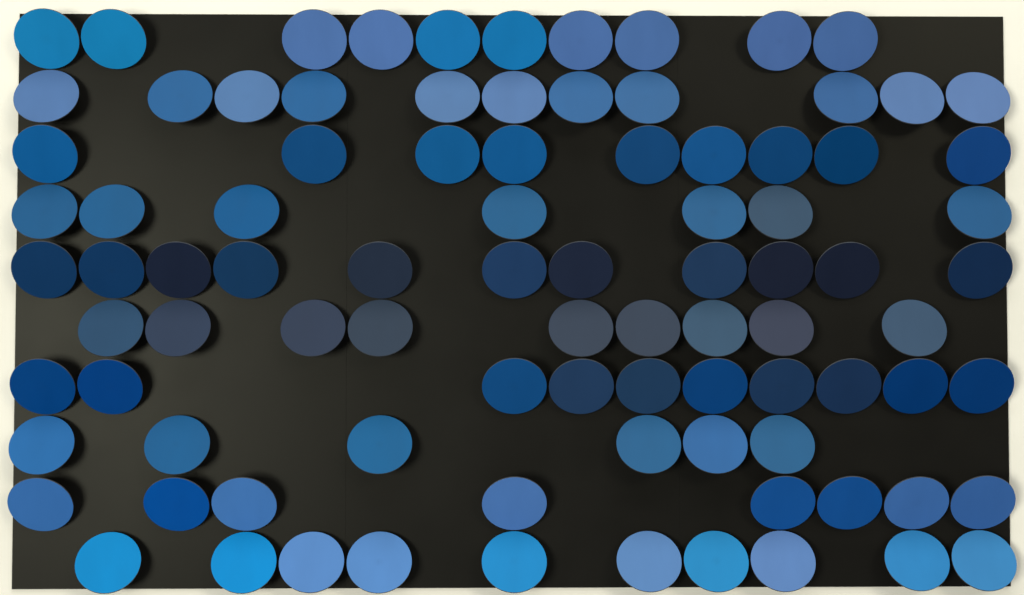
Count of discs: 91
